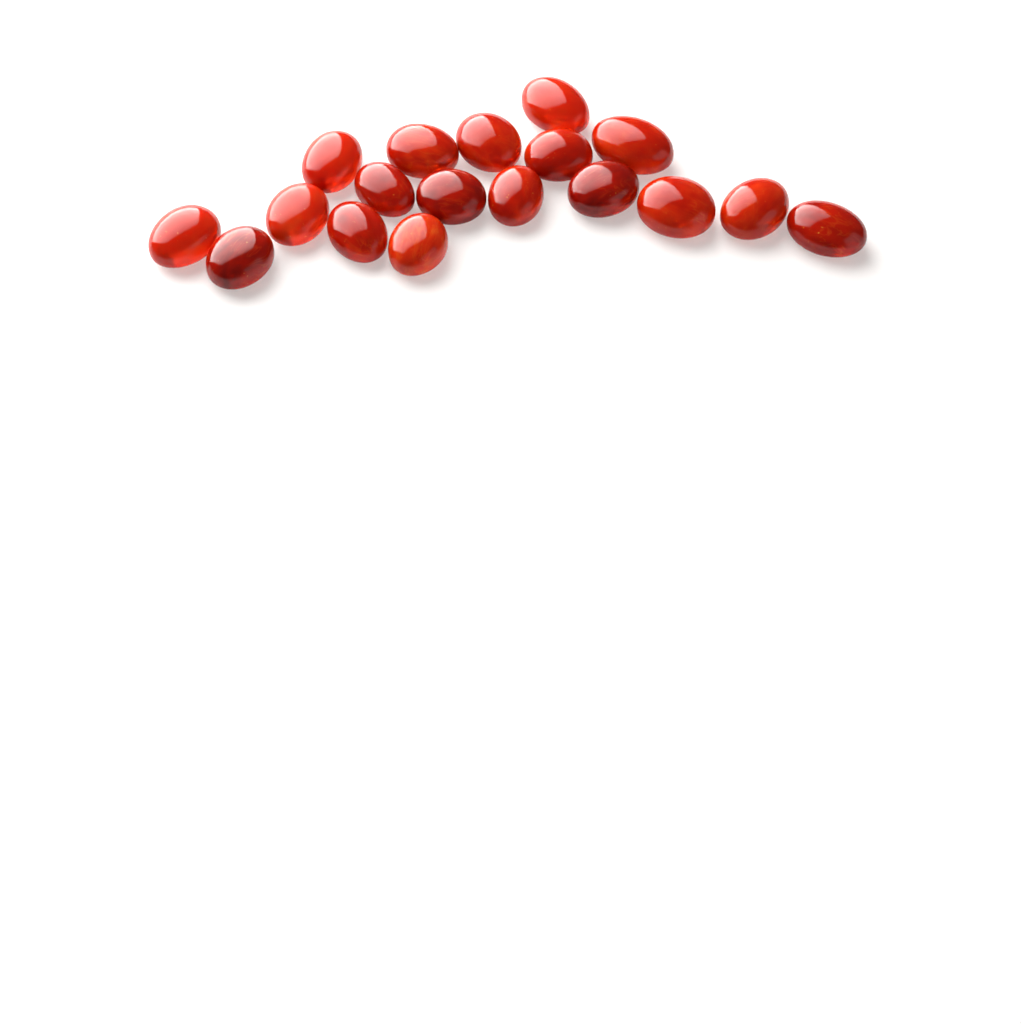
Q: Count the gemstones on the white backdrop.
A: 18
